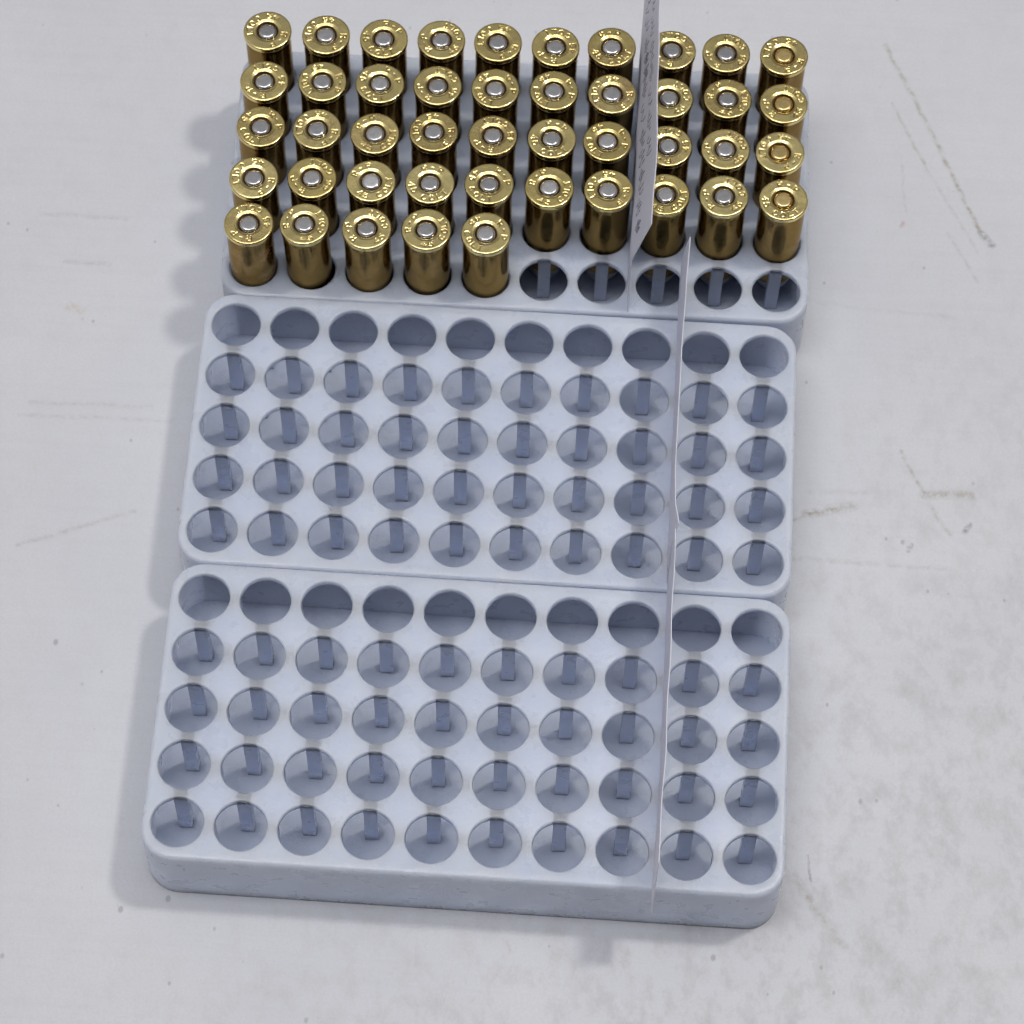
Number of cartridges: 45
